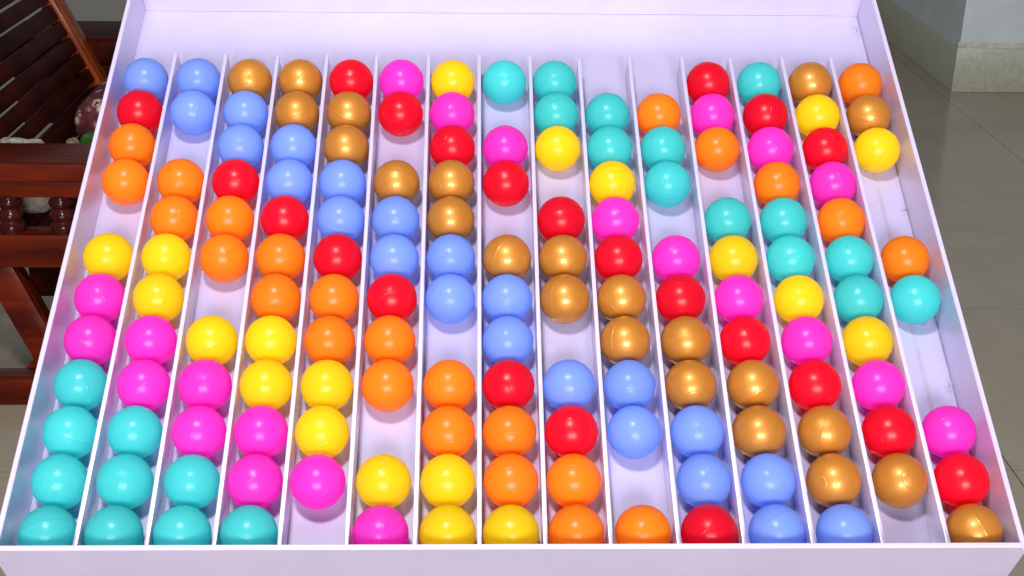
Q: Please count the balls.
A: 159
